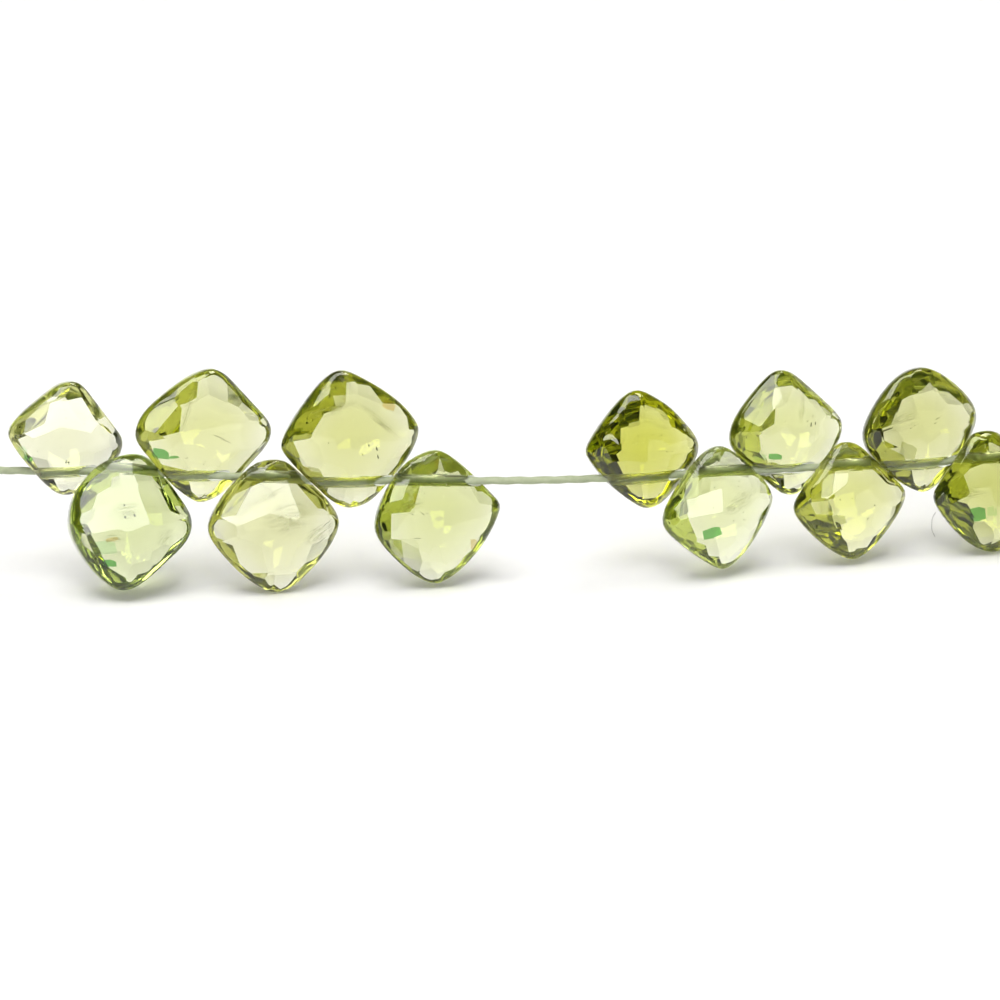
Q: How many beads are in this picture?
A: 12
